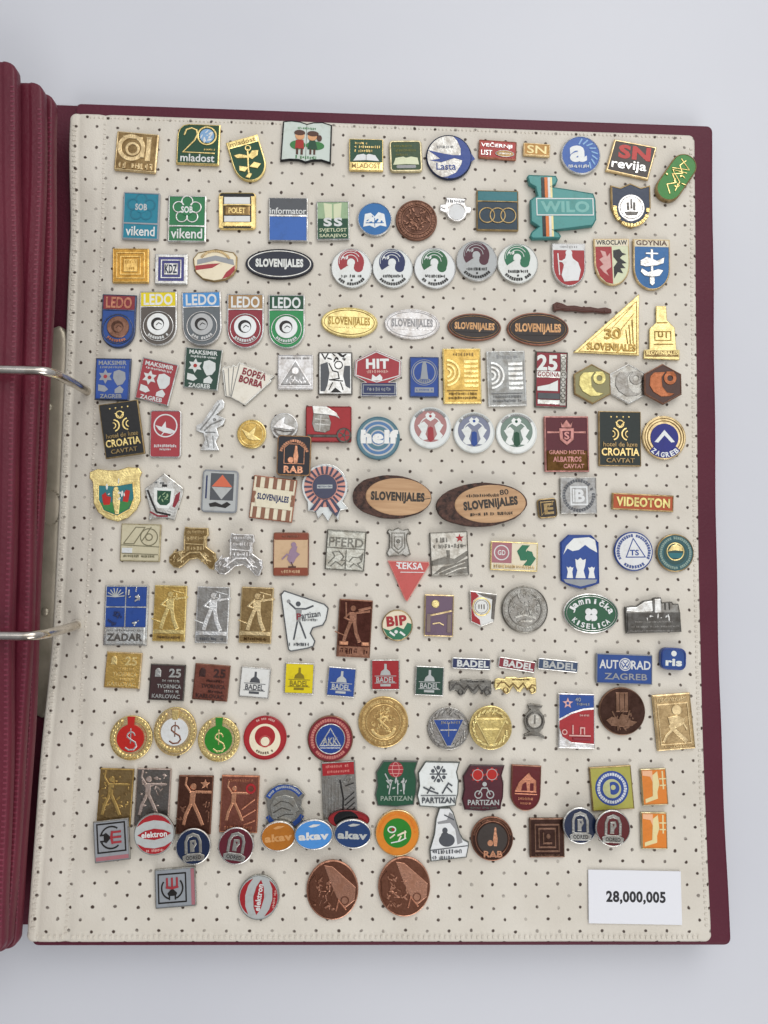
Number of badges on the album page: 167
